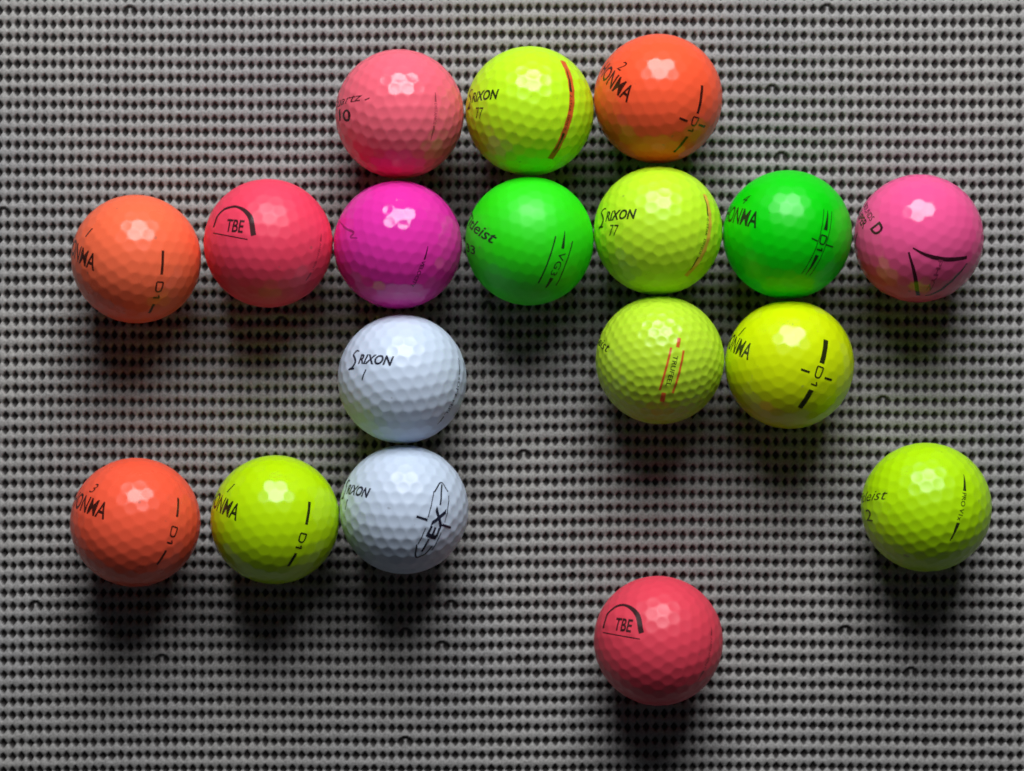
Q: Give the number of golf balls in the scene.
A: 18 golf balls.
